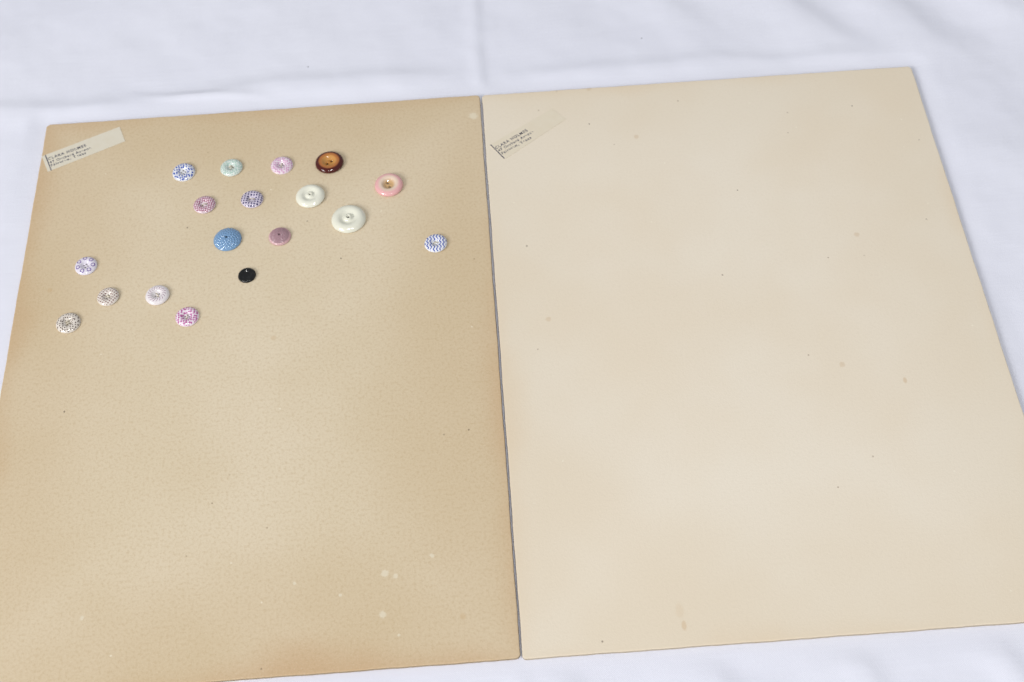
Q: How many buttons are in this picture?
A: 18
